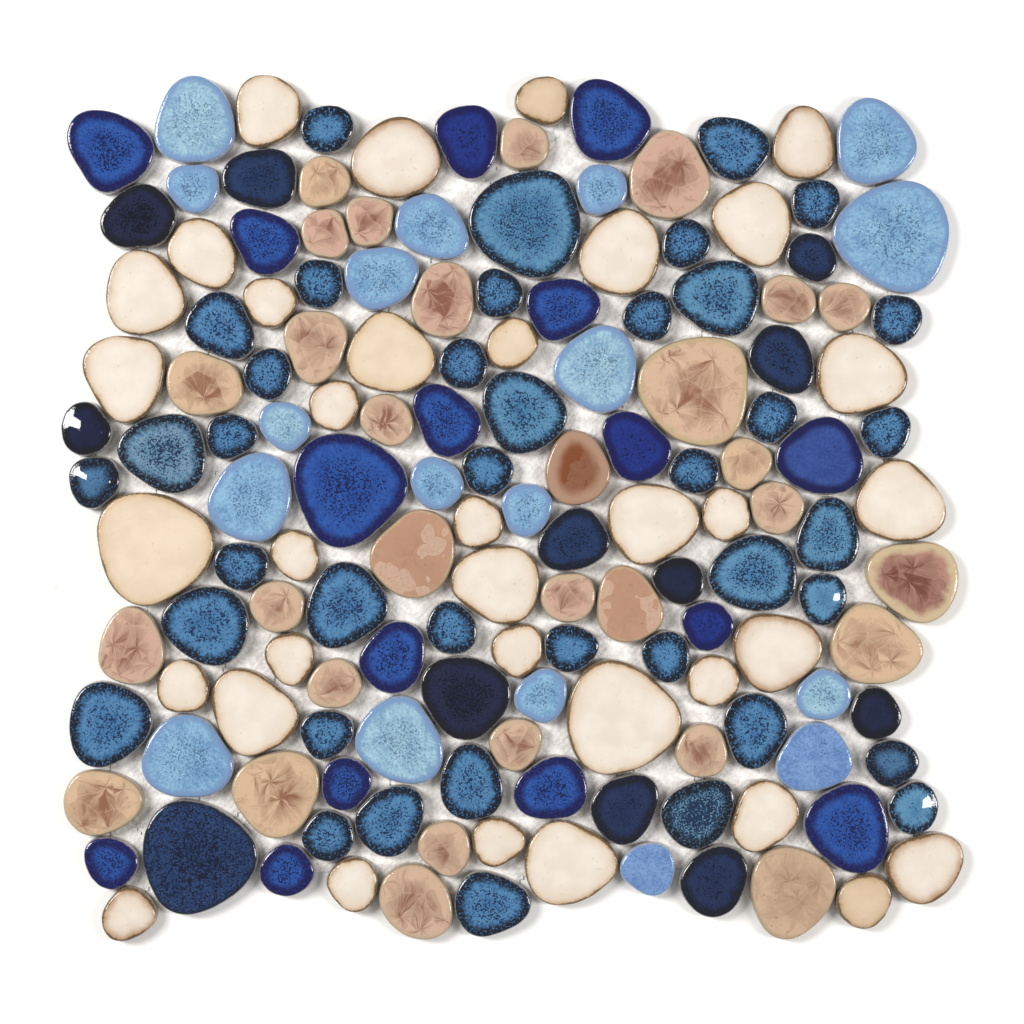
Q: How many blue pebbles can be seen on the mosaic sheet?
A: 86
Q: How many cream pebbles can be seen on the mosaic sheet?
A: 35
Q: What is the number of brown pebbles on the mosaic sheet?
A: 30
